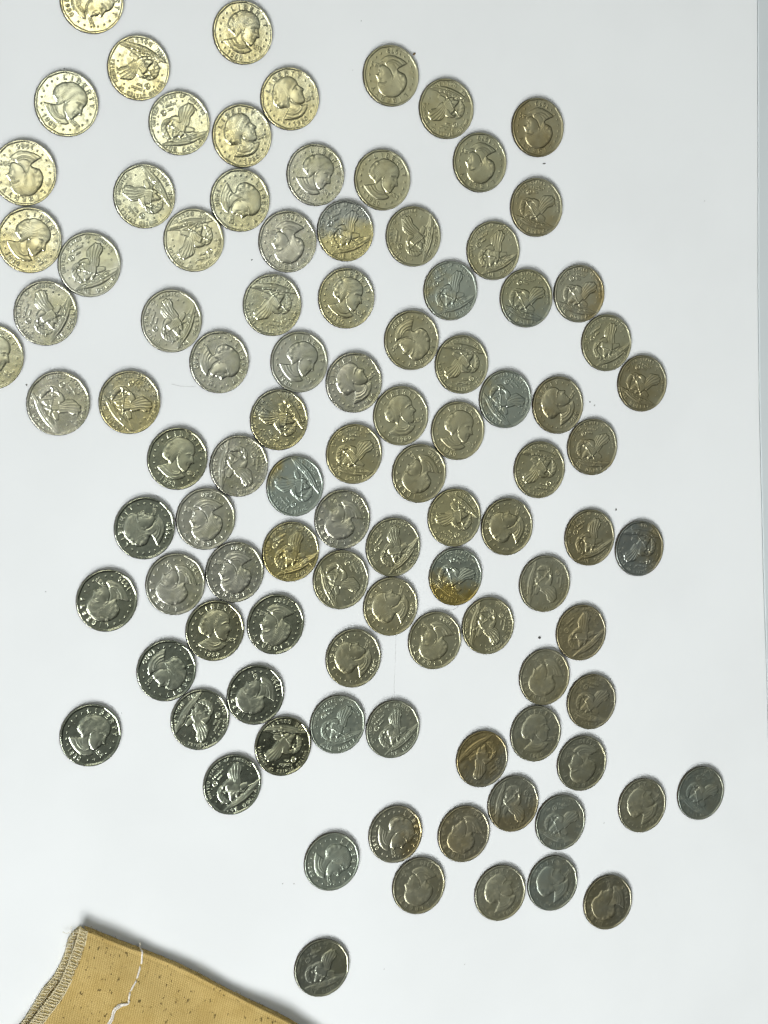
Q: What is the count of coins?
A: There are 100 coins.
